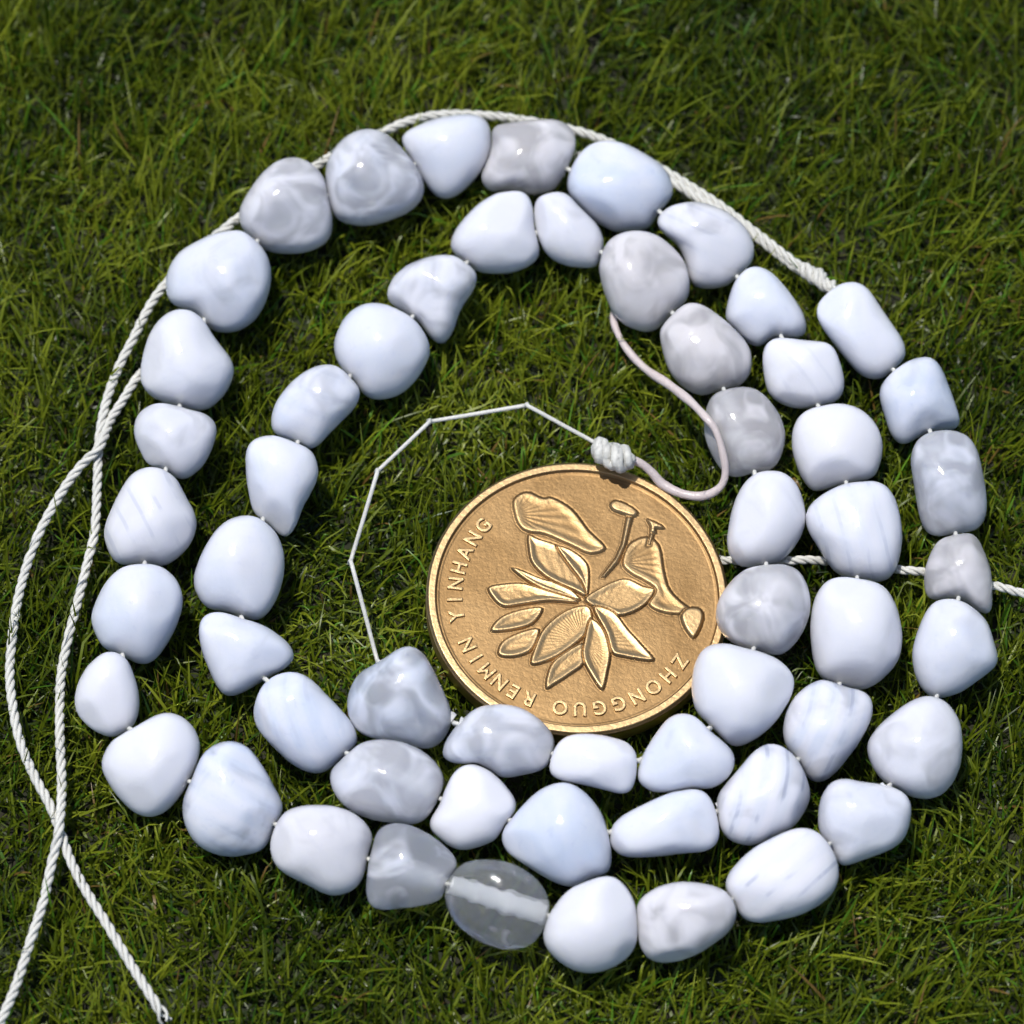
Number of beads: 57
